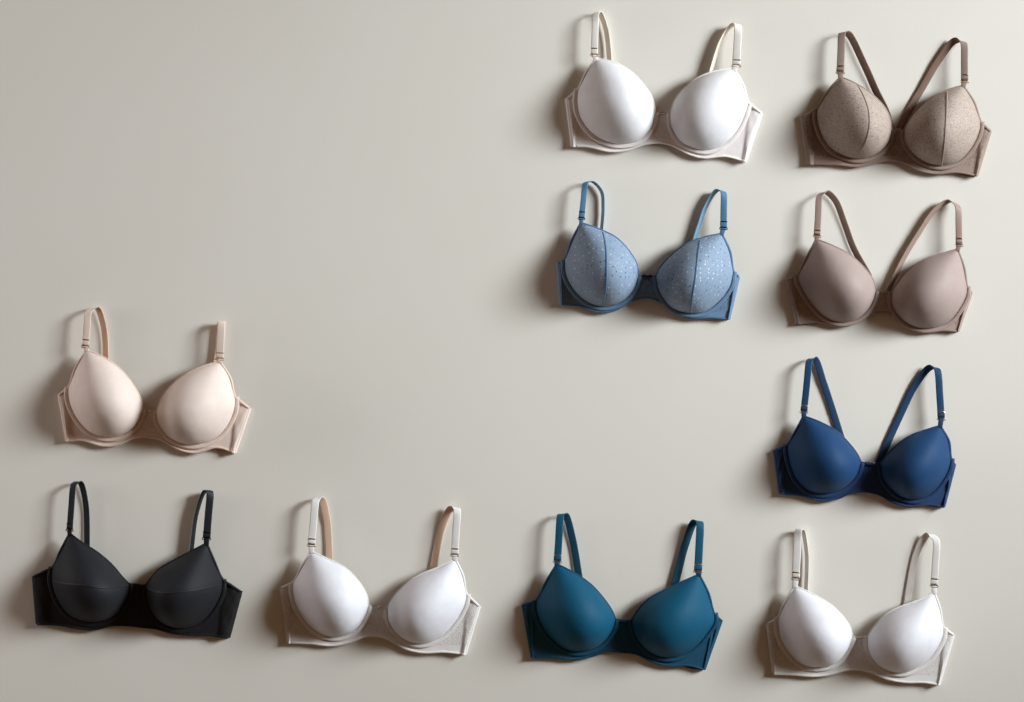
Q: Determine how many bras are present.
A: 10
